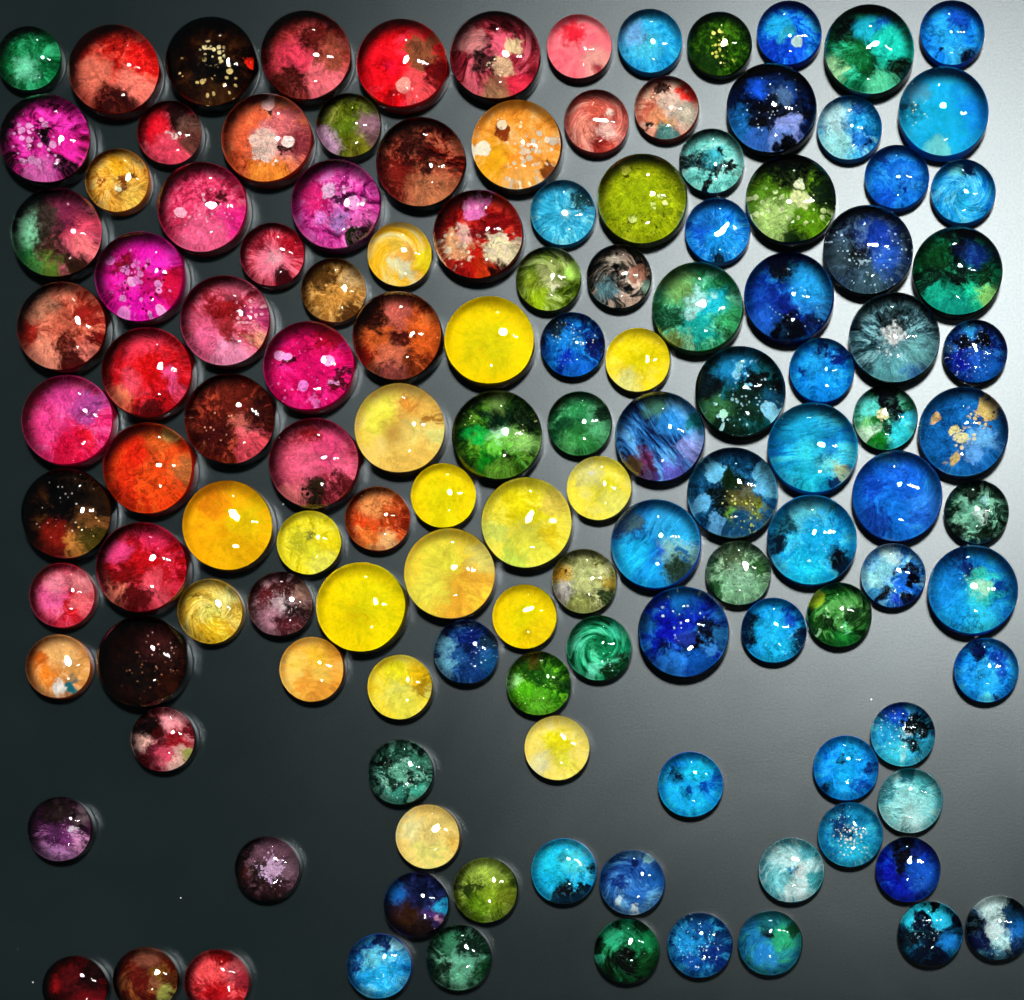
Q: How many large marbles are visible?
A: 53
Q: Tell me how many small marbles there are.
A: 76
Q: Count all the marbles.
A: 129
